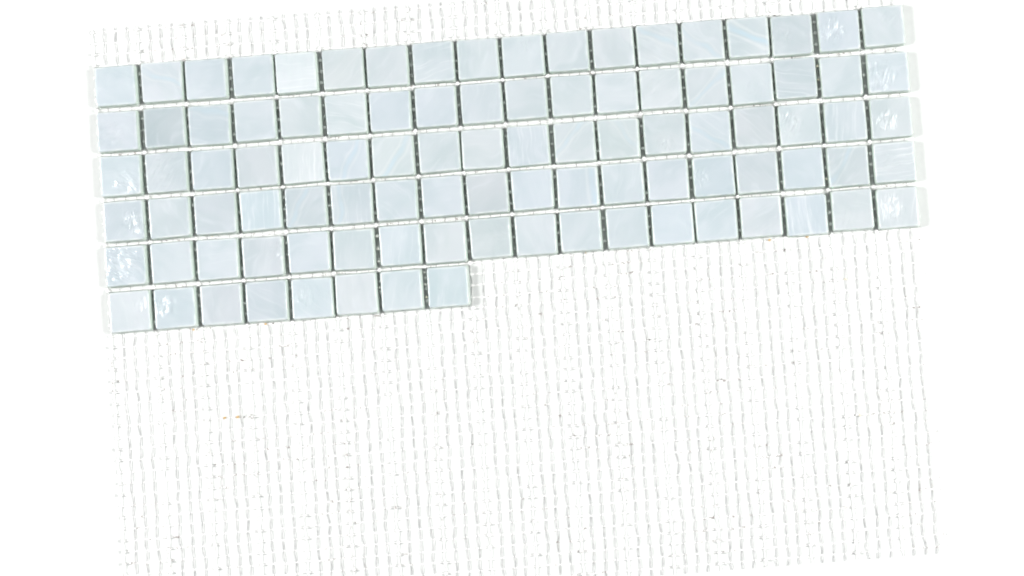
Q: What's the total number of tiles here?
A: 98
